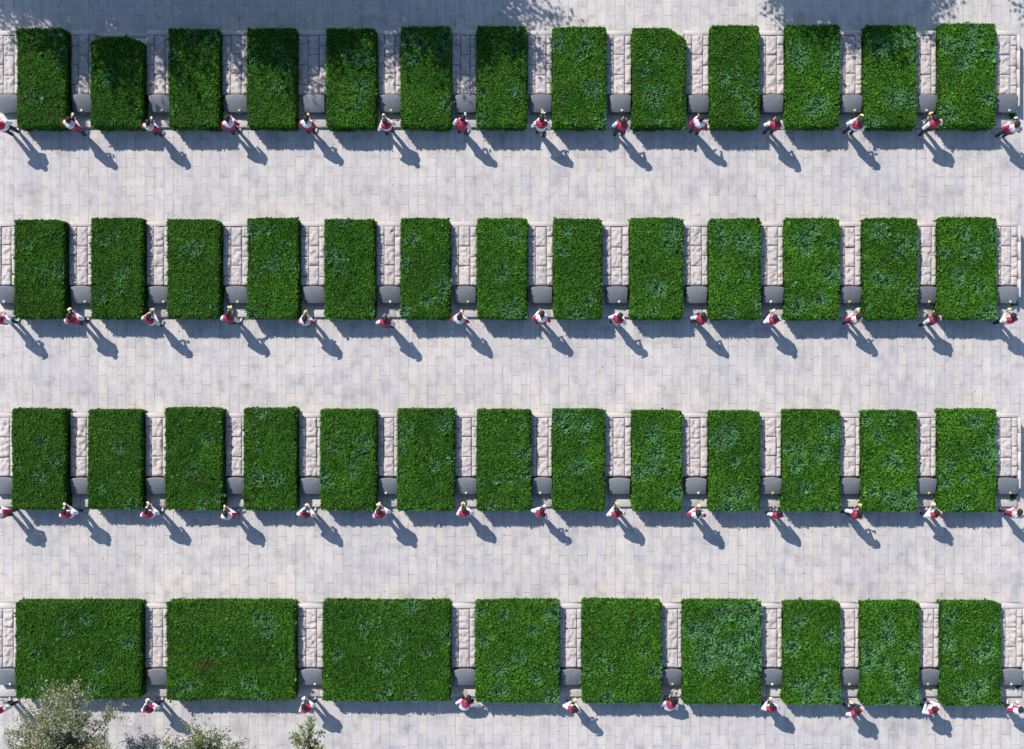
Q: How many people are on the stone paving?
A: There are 52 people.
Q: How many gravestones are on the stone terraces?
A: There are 52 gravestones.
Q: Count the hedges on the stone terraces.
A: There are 48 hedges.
